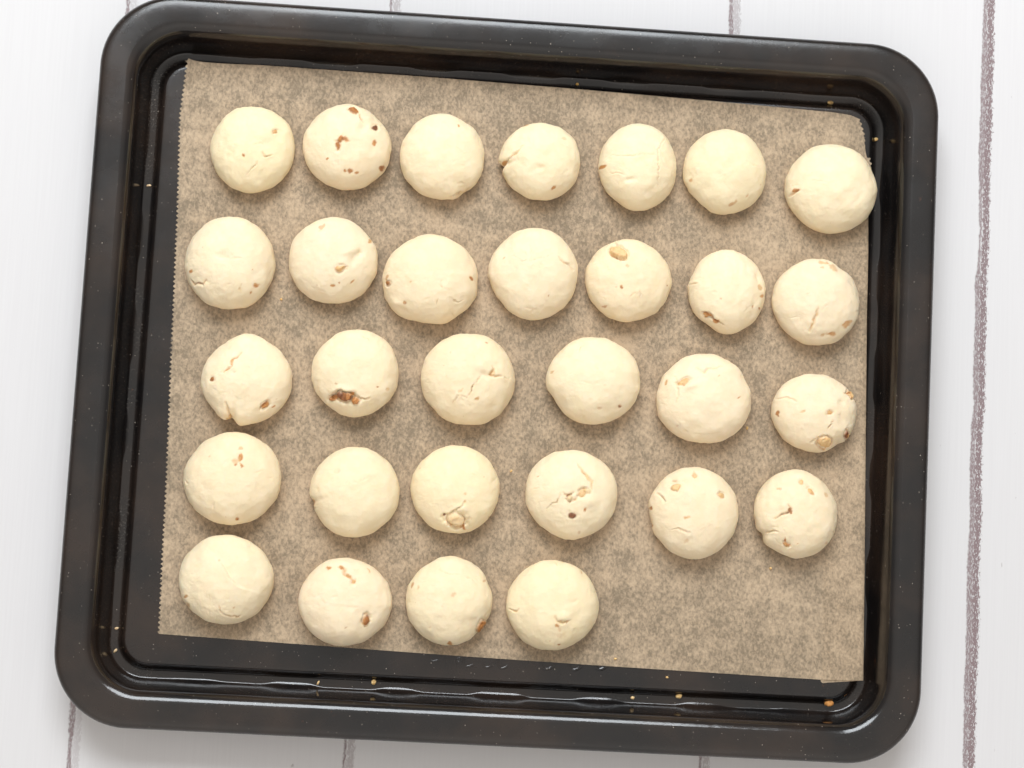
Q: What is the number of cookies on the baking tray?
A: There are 30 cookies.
